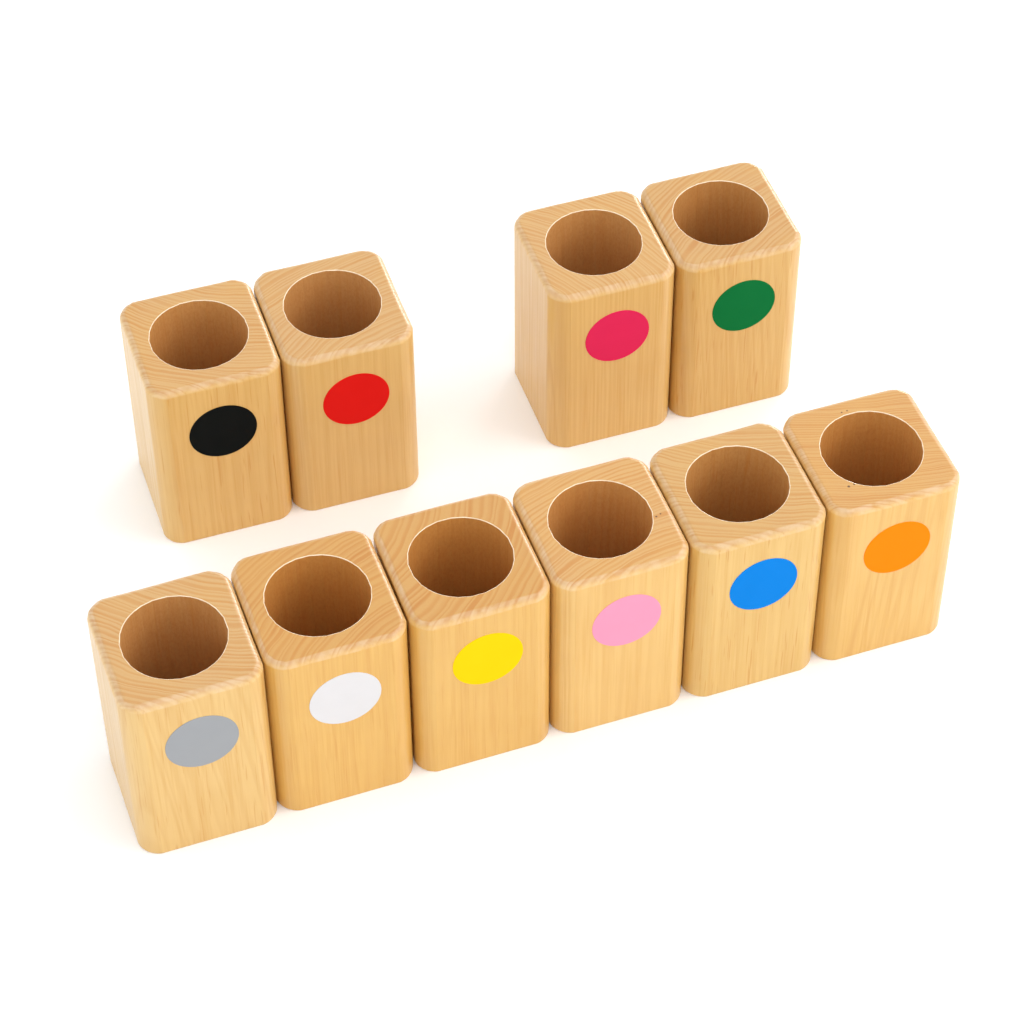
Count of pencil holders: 10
